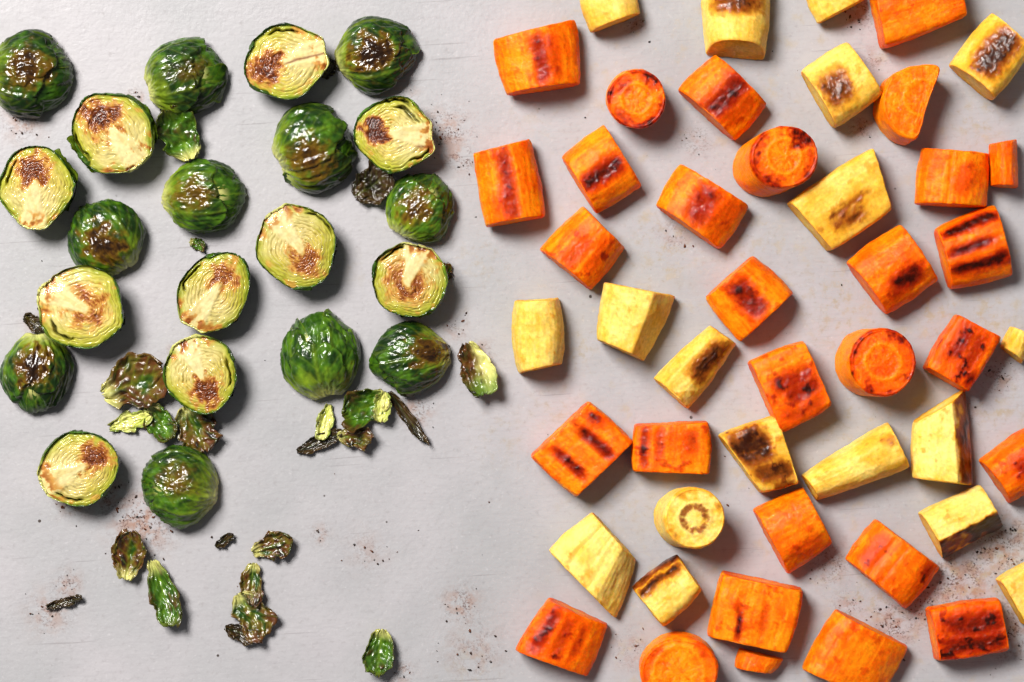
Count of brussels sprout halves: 21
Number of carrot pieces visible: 29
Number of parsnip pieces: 18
